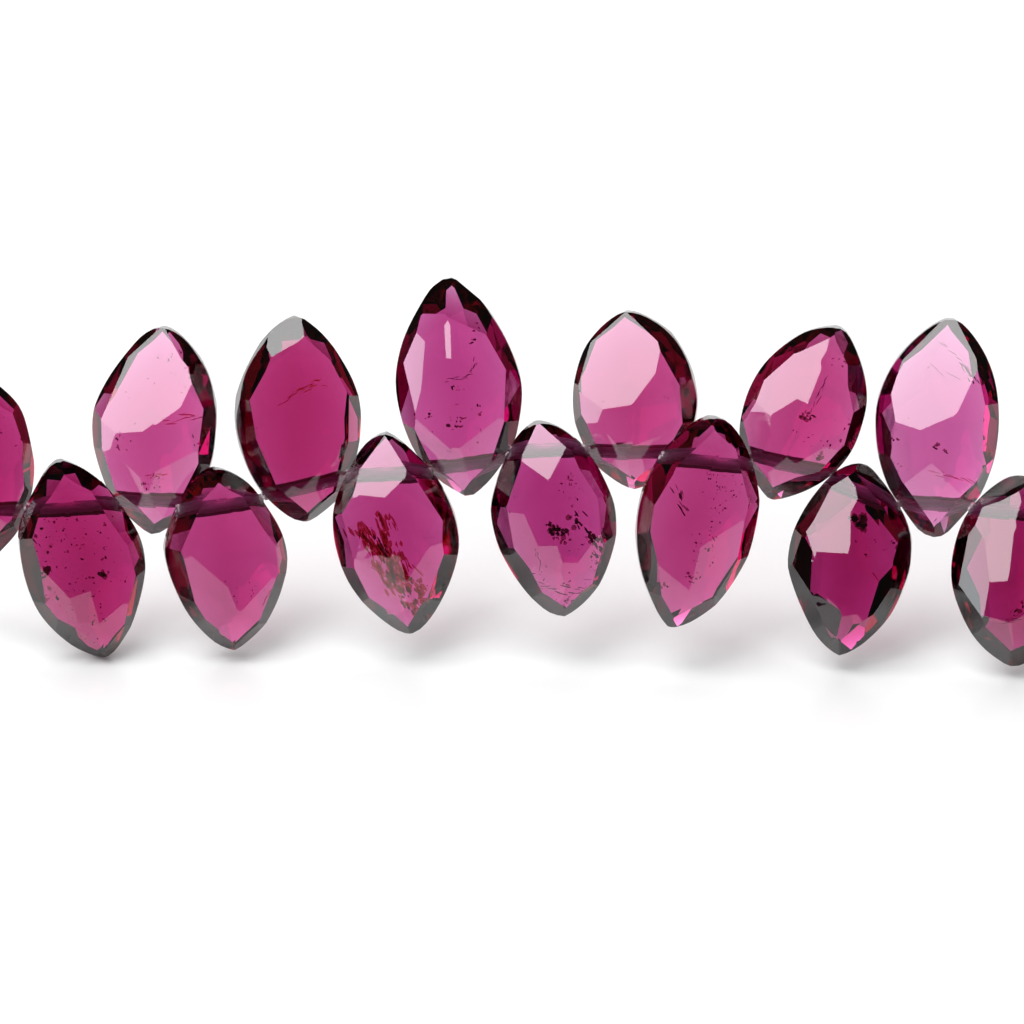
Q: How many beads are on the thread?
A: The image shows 14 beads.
